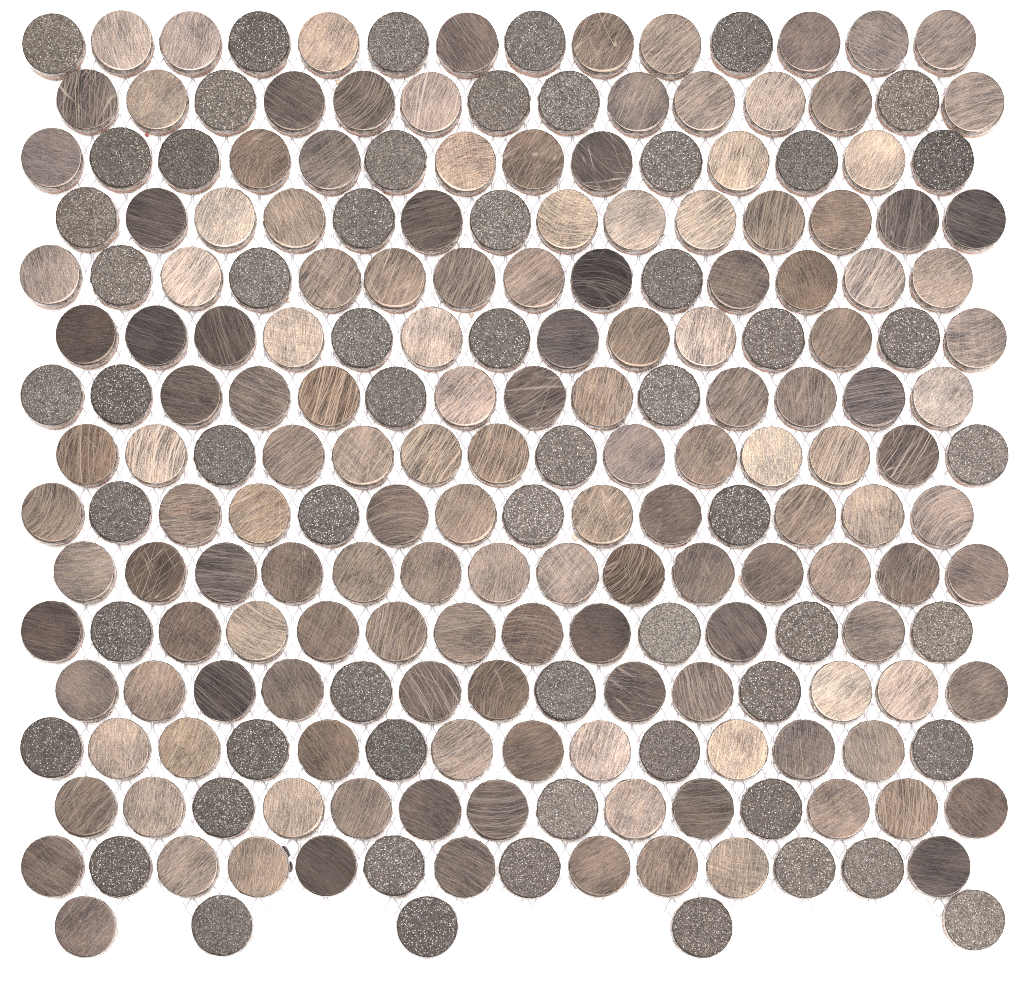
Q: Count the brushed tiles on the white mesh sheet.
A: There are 155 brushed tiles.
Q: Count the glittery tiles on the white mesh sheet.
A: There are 60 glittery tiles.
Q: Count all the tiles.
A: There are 215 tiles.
